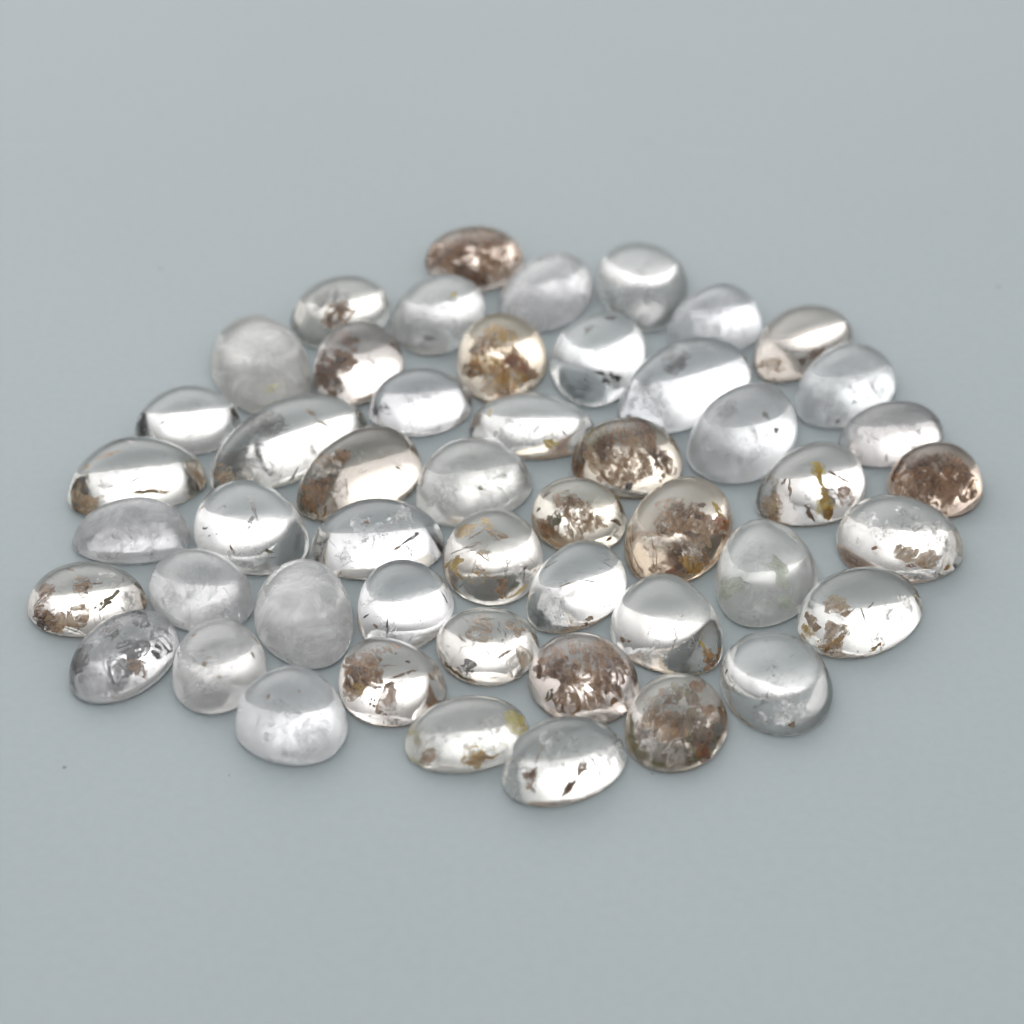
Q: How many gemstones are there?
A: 50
